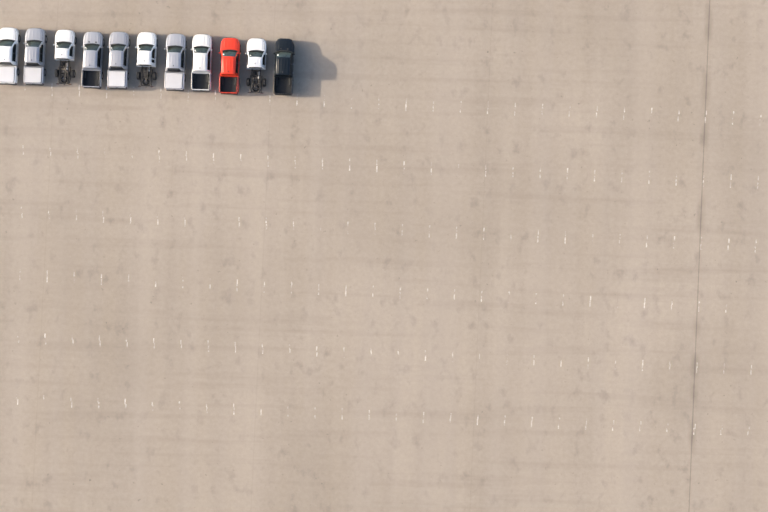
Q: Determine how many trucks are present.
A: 11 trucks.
